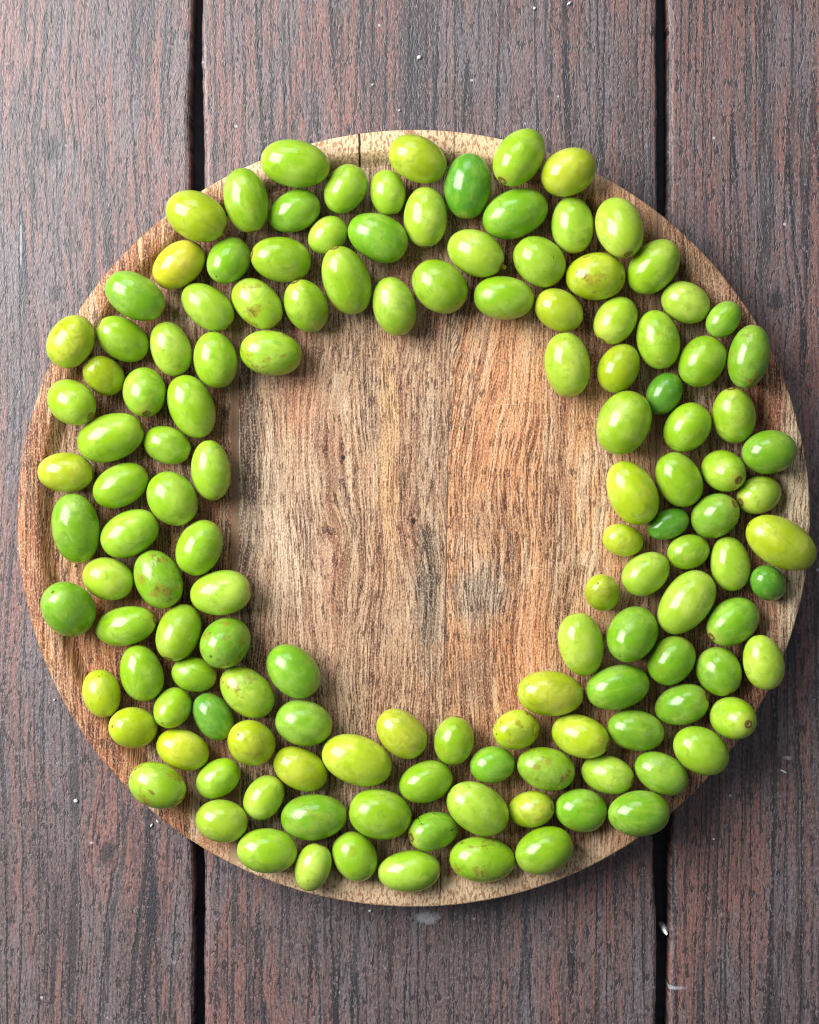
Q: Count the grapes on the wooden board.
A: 135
